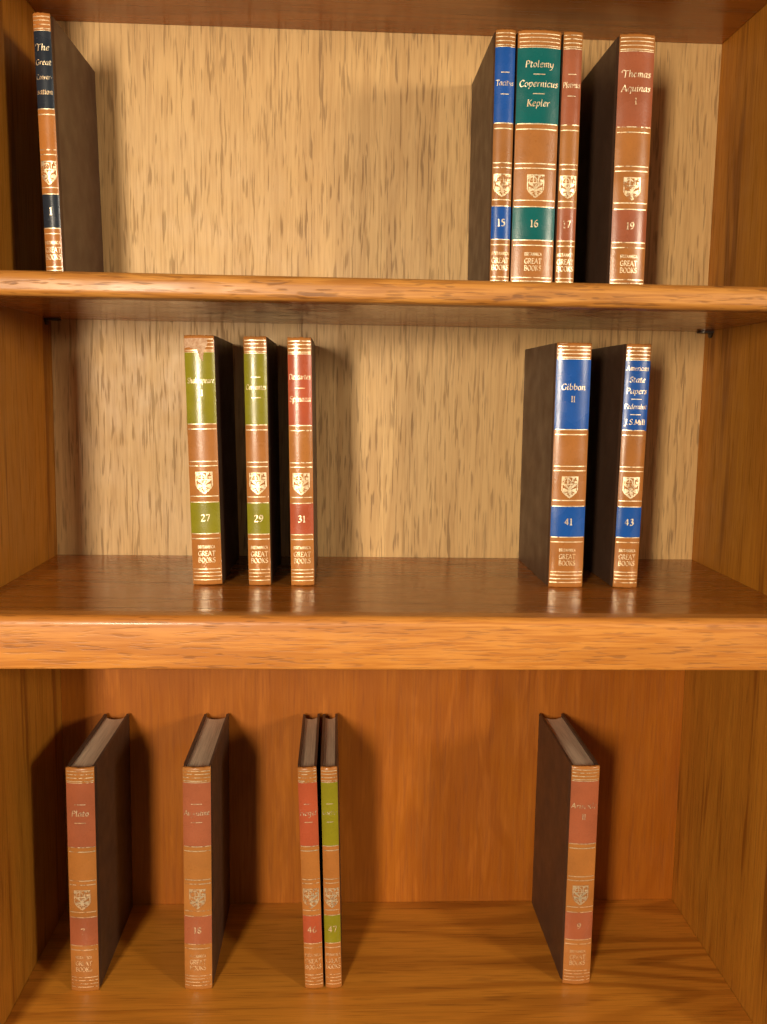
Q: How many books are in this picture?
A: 15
